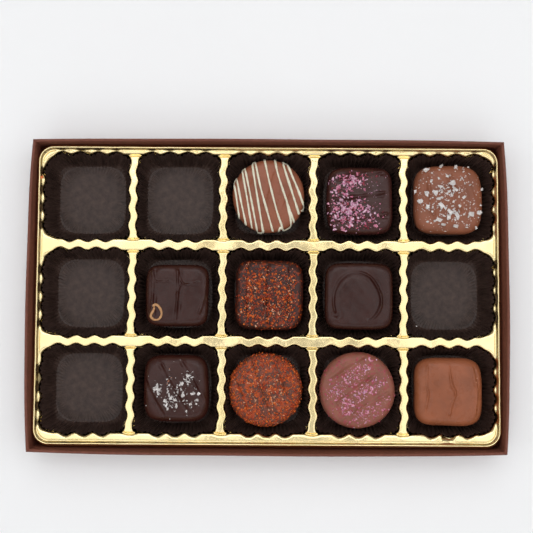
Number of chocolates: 10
